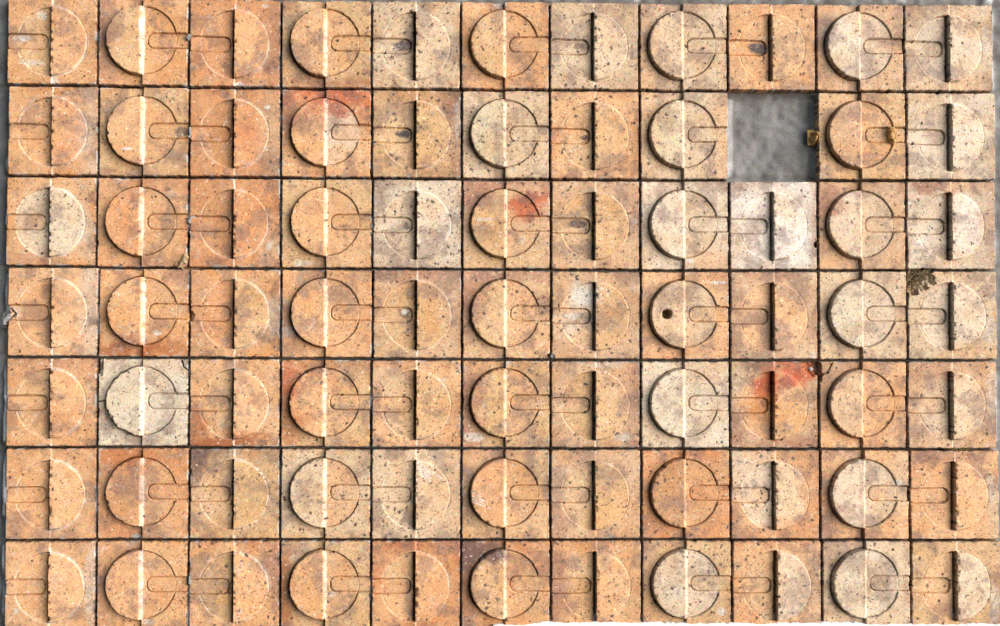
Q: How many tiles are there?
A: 76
